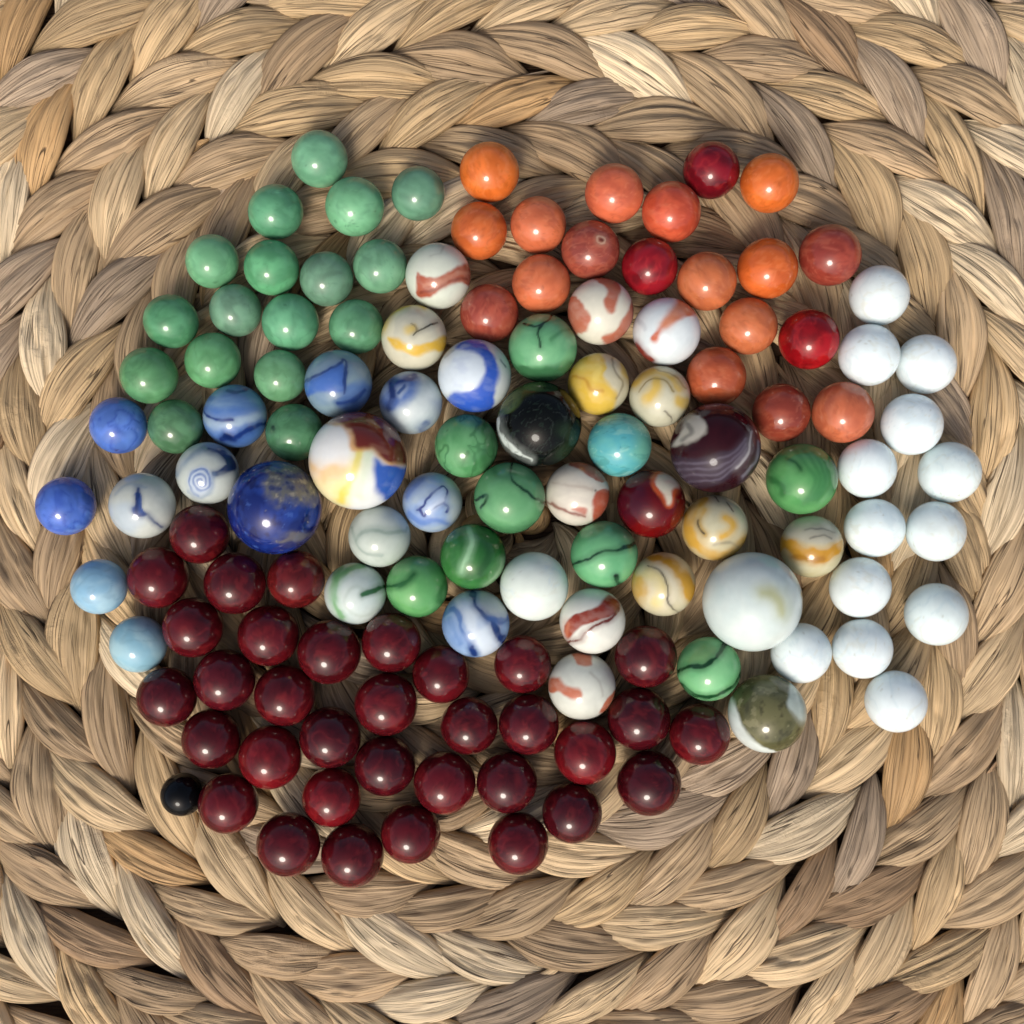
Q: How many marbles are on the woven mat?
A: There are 127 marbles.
